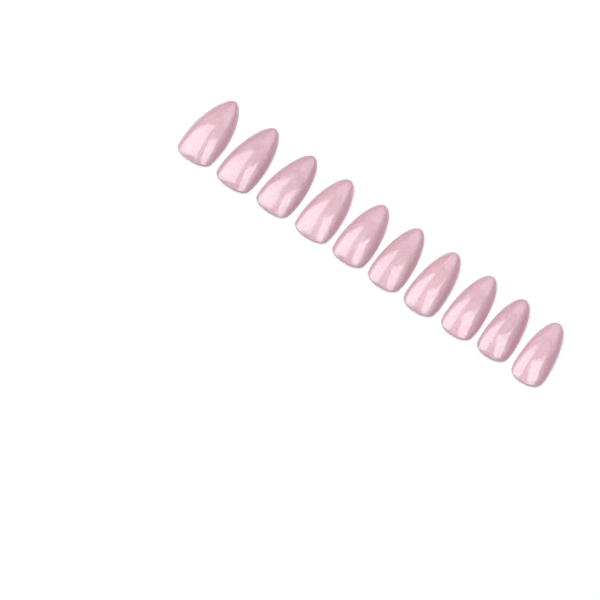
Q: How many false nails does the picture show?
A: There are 10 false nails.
